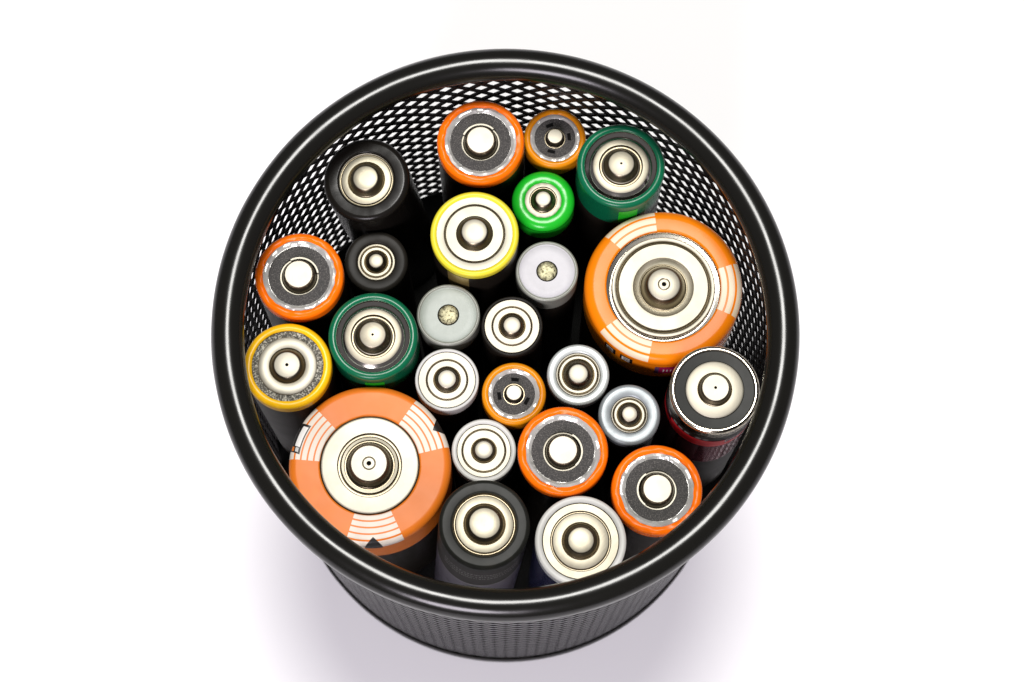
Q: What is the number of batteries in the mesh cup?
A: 25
